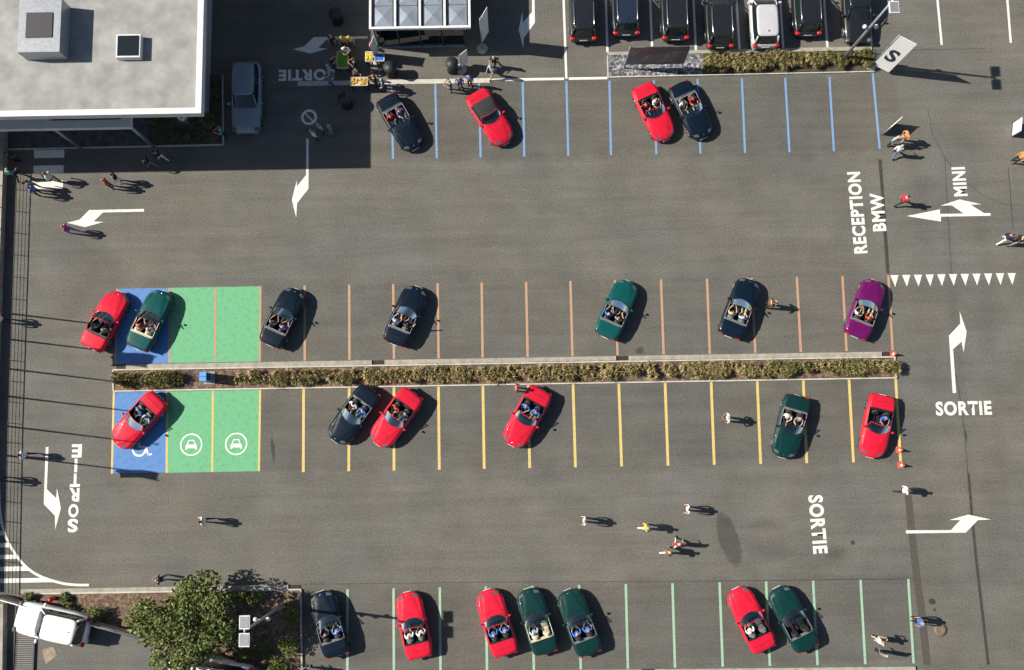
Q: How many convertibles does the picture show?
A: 24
